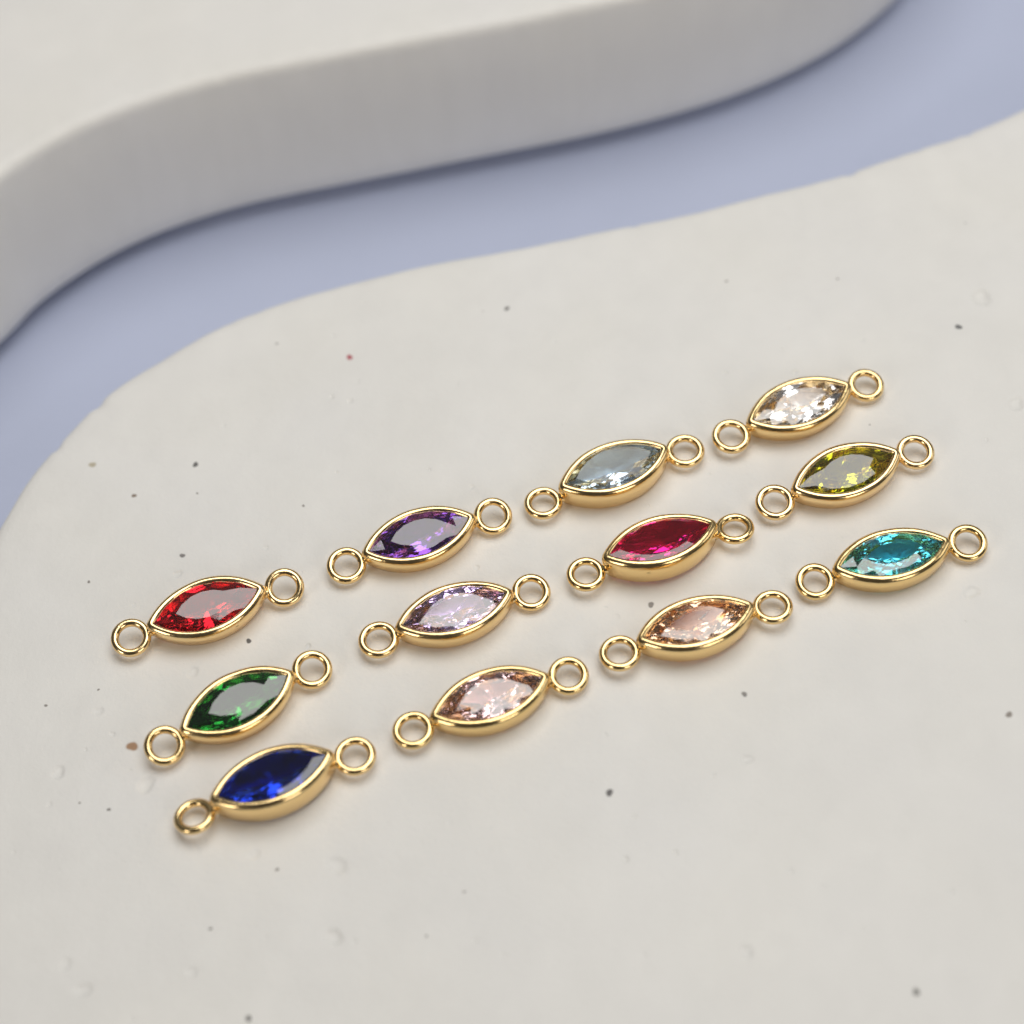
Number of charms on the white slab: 12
